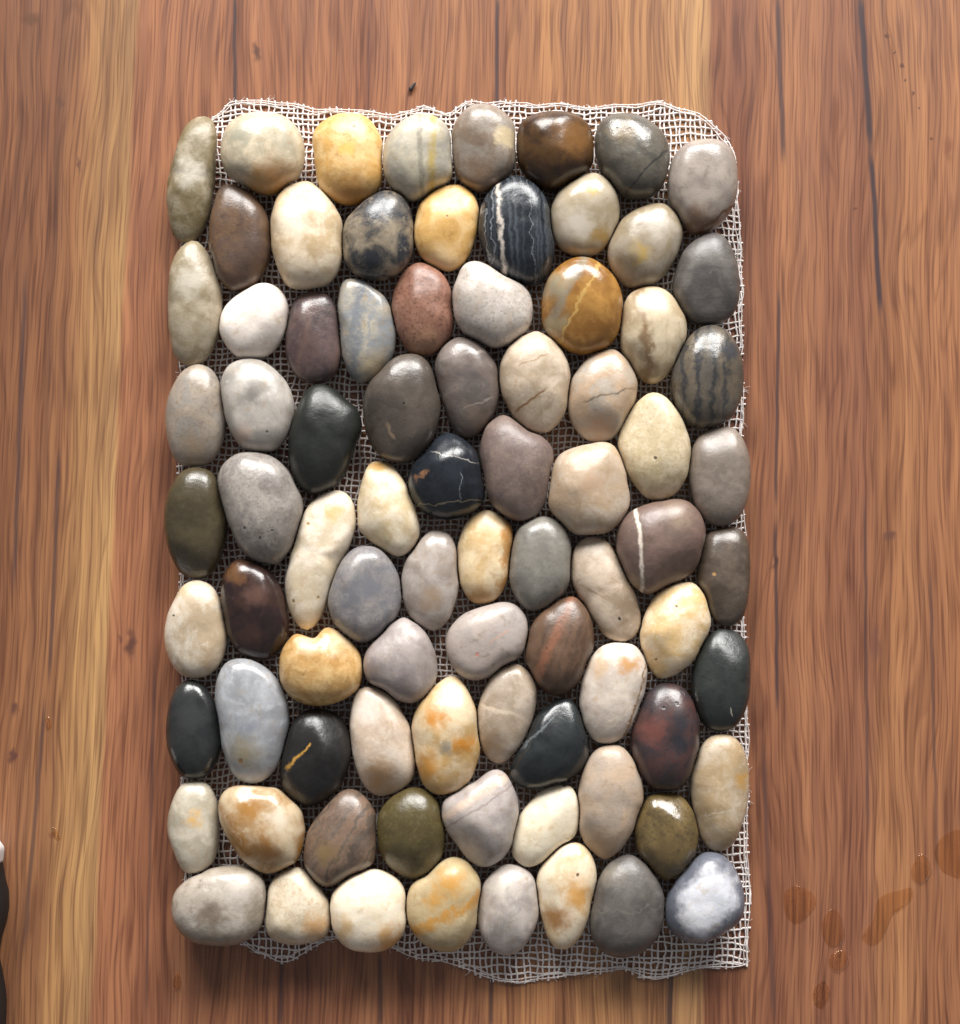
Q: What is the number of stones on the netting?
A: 82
